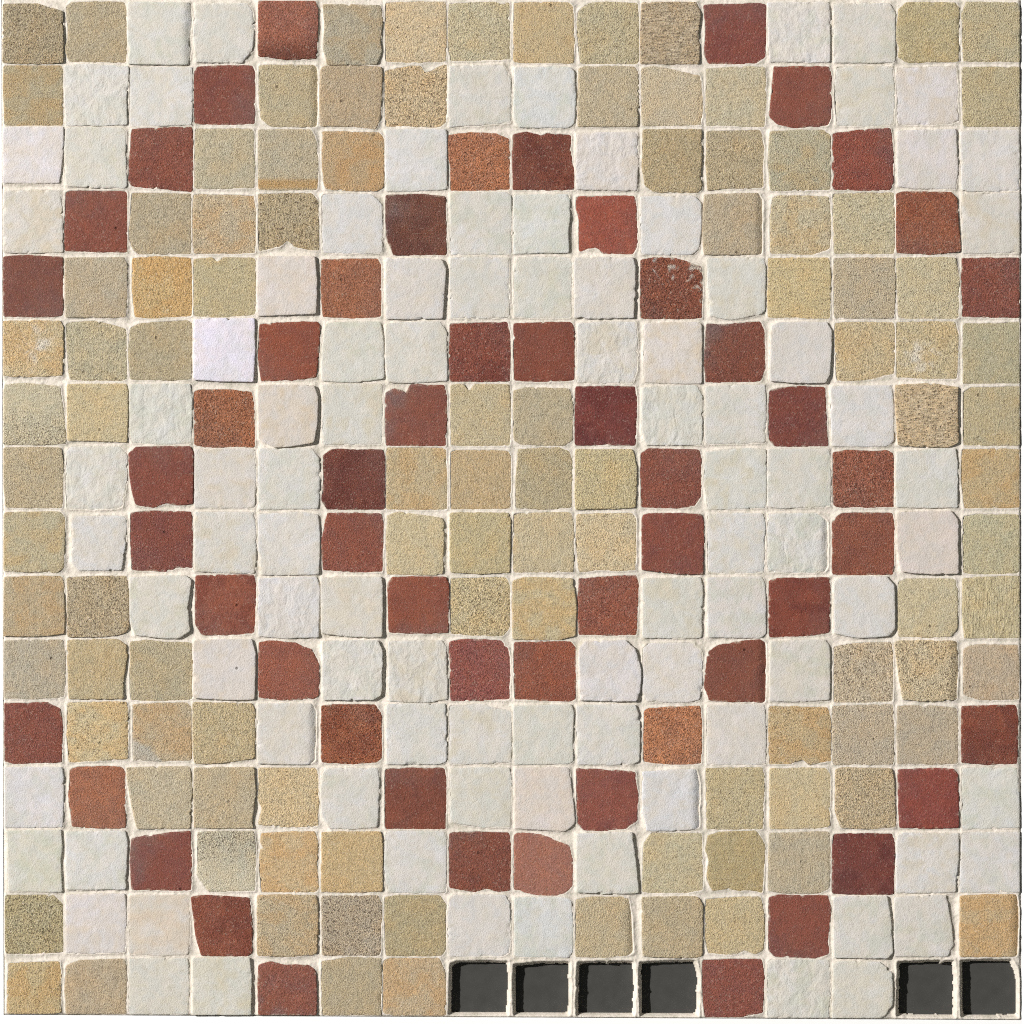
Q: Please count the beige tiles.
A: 102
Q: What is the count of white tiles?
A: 92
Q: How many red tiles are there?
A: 56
